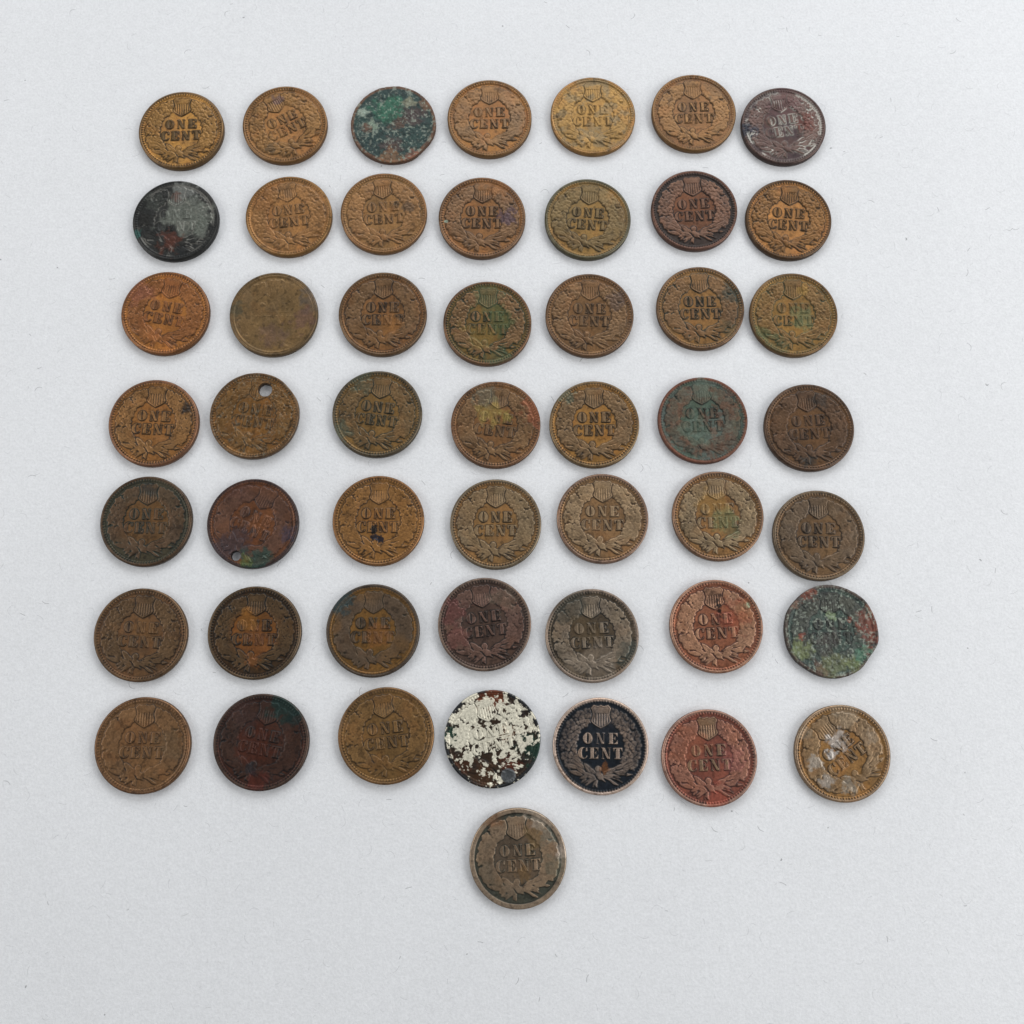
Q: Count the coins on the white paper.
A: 50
